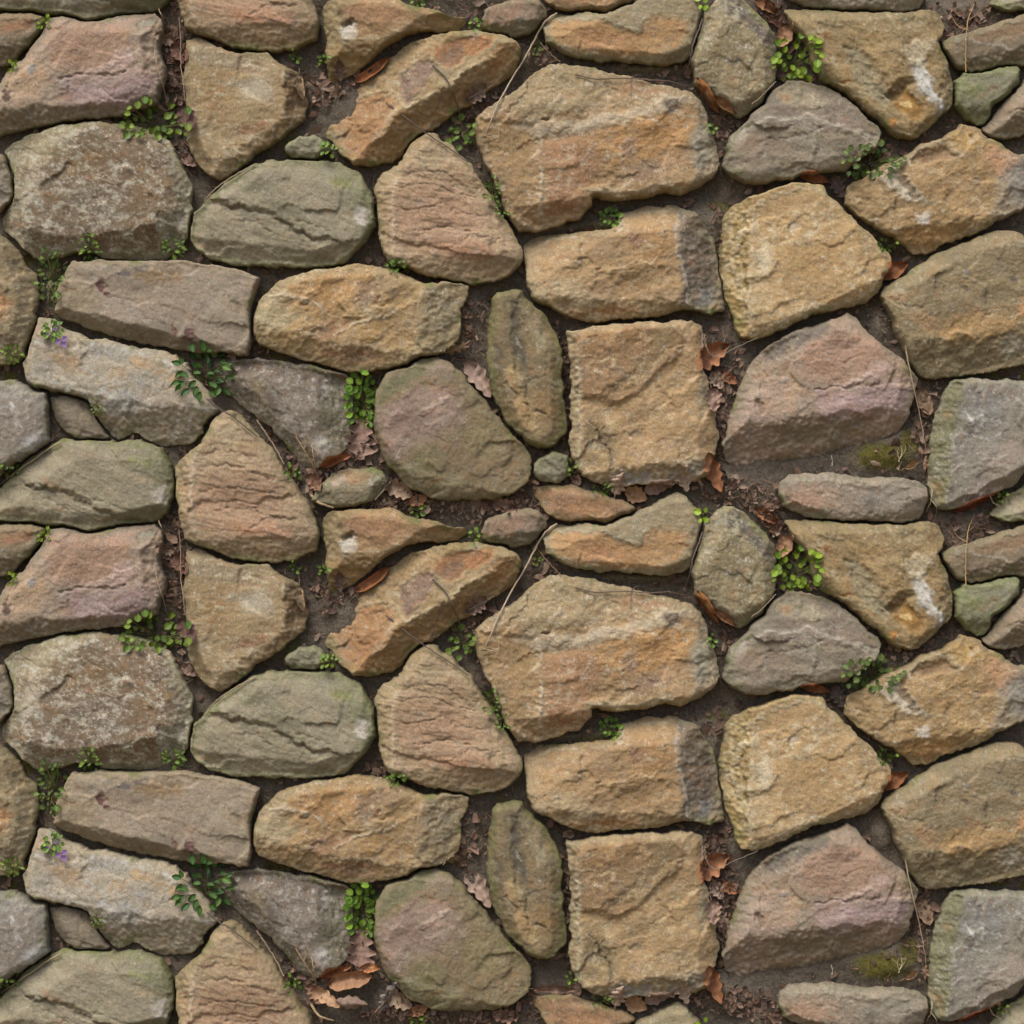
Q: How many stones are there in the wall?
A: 88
